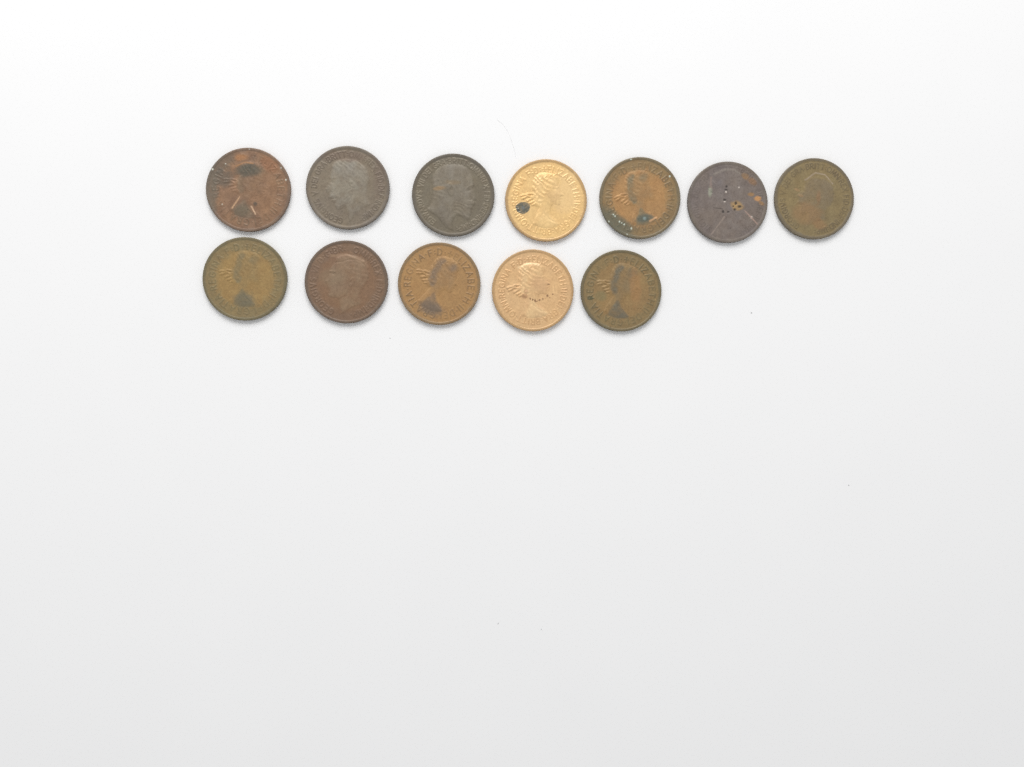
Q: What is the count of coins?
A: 12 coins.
